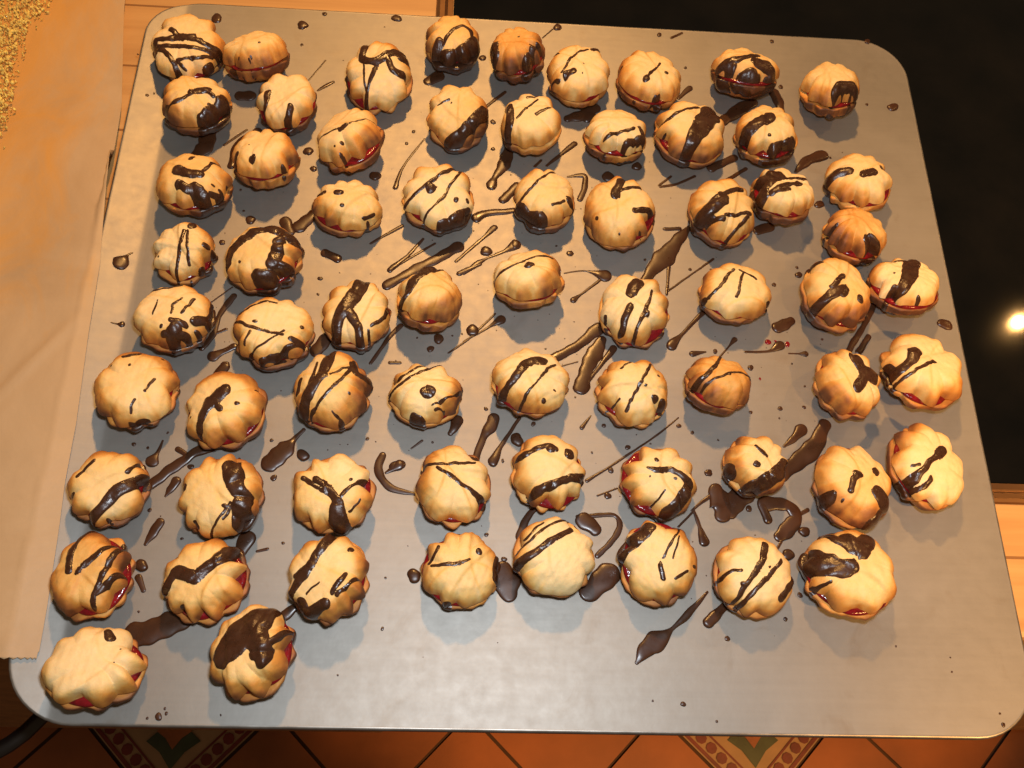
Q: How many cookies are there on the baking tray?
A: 66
